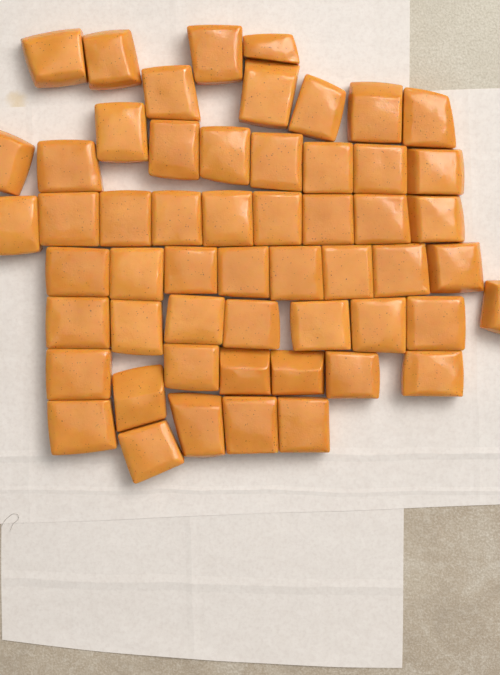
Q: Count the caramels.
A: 55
